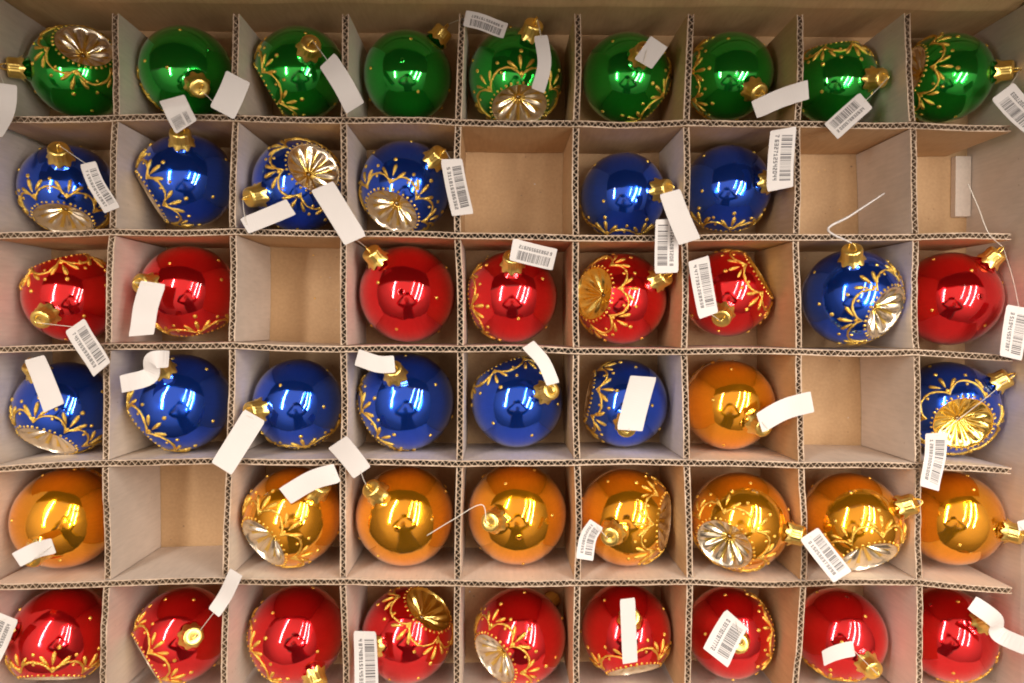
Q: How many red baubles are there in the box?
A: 16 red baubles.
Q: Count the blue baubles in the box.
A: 14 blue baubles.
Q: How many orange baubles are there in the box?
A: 9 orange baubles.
